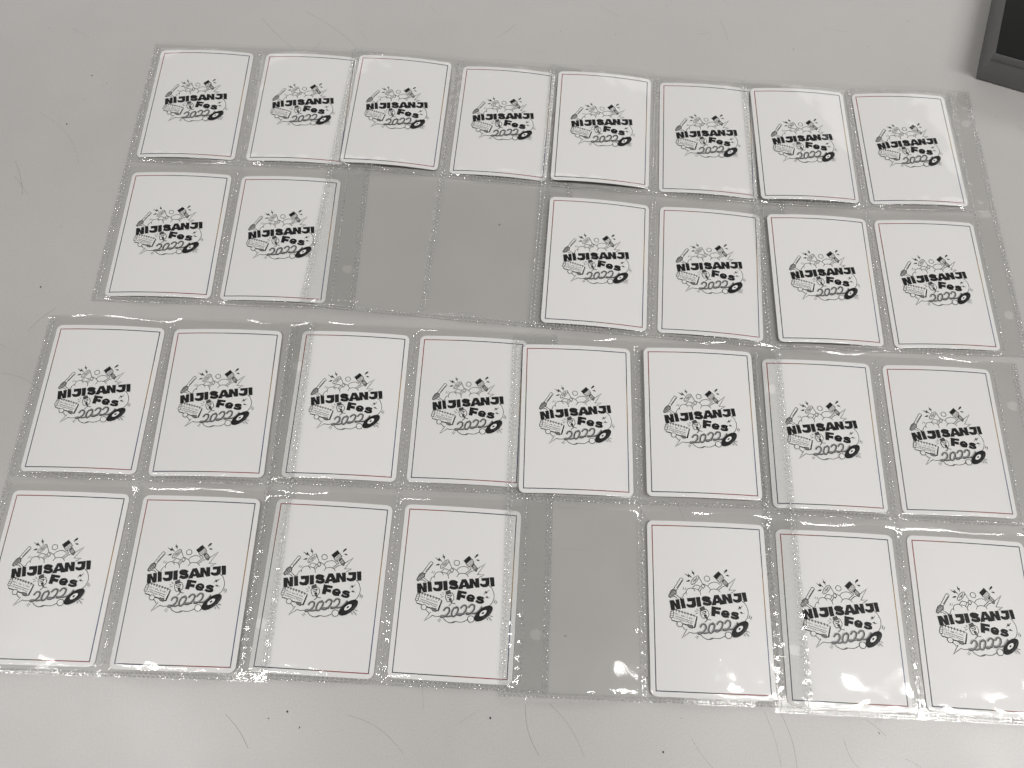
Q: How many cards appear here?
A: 29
